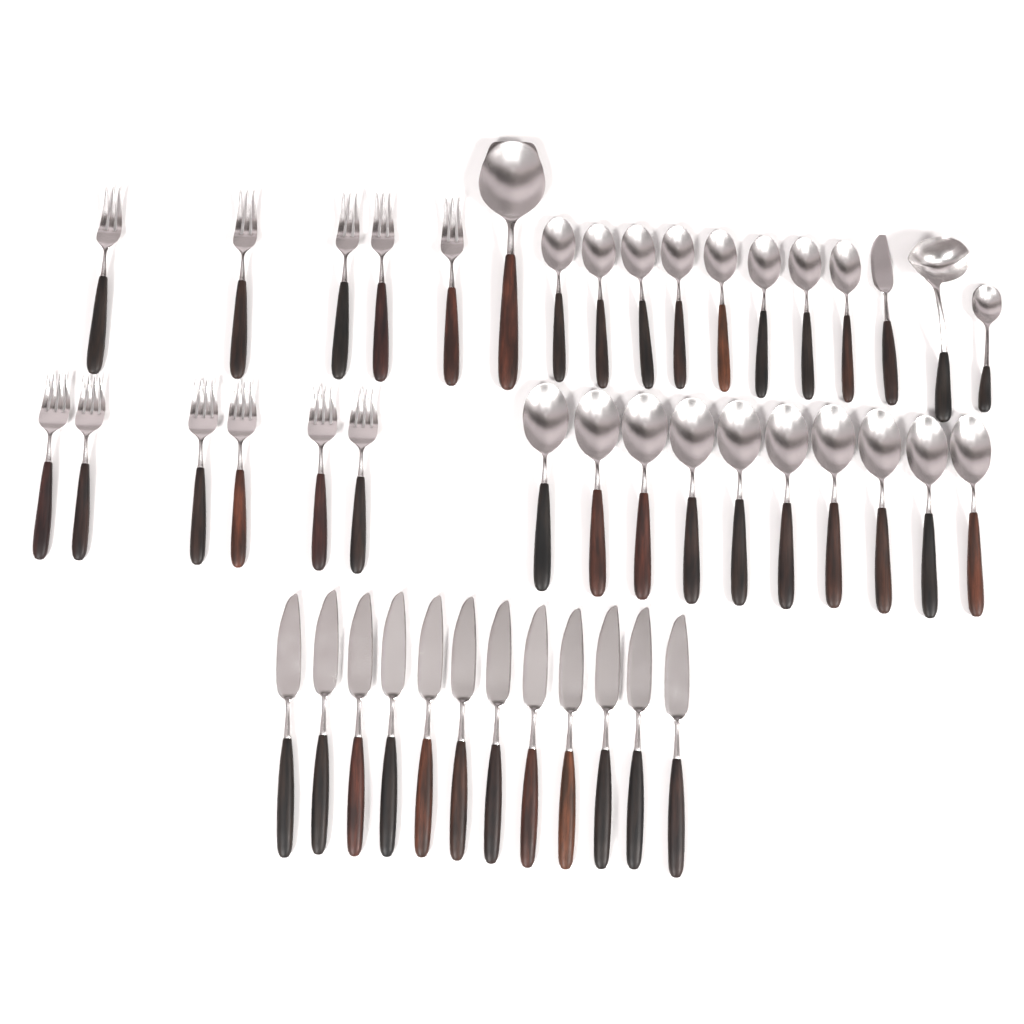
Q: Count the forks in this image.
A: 11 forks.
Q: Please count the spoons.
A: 20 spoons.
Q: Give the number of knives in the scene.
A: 13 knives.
